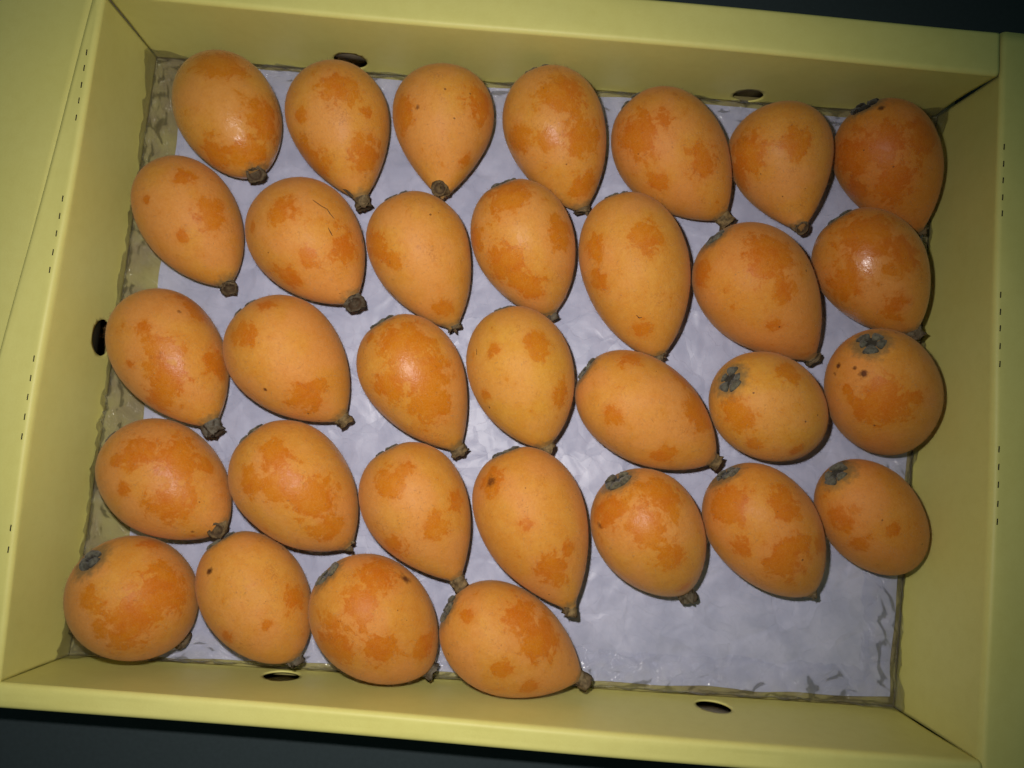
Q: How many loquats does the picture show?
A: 32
